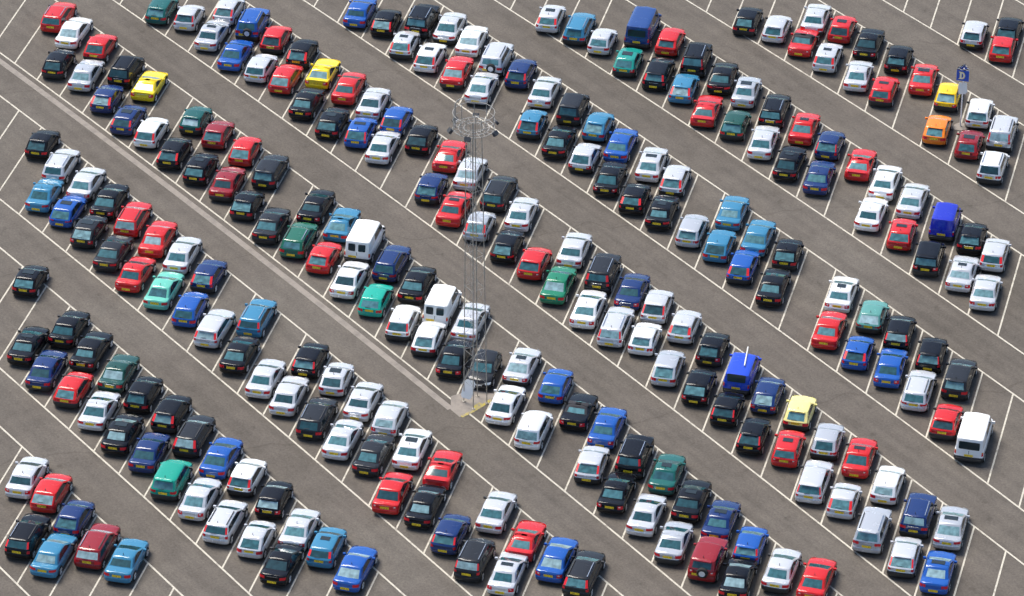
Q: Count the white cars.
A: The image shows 88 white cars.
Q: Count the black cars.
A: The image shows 72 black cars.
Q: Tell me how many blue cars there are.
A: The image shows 47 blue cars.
